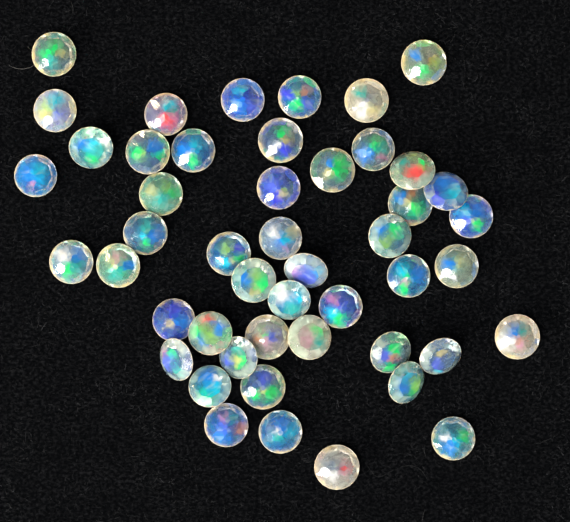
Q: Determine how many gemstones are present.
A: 48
